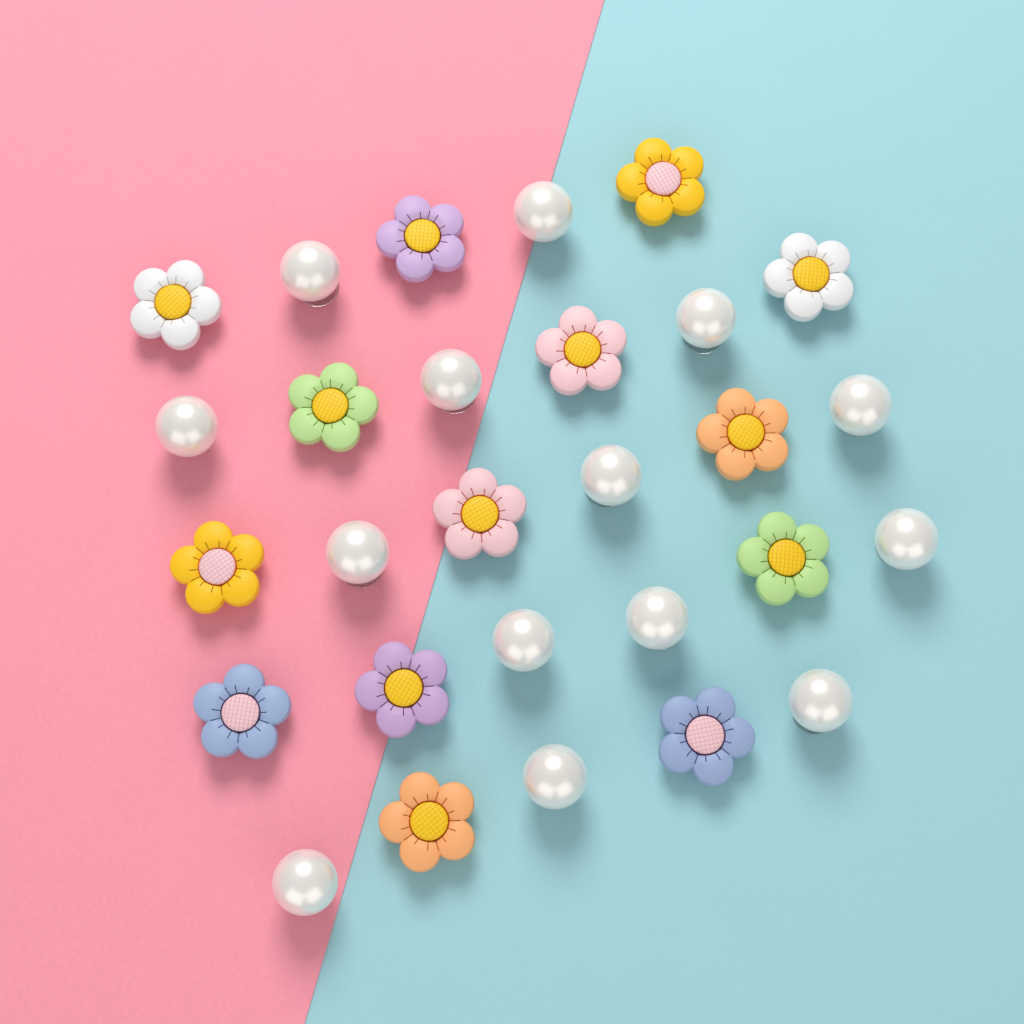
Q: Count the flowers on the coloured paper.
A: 14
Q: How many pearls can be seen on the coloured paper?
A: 14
